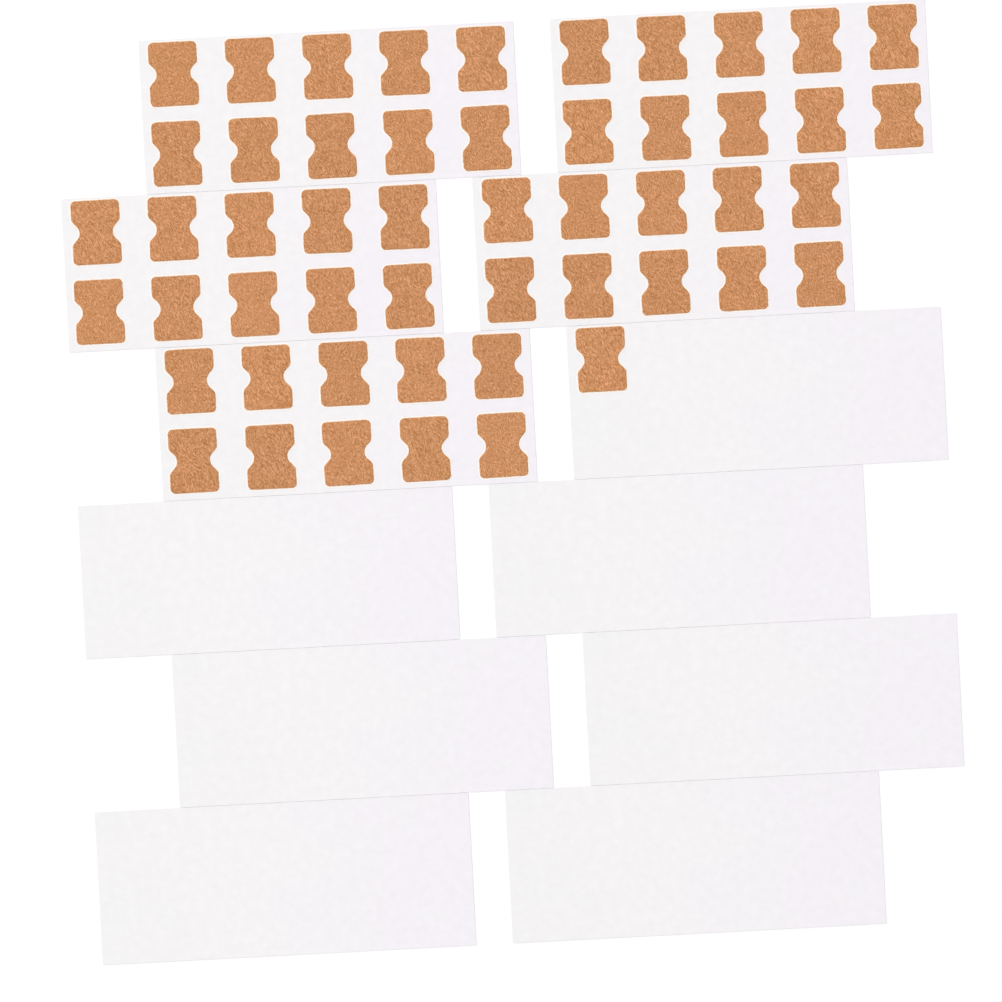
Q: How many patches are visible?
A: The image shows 51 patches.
